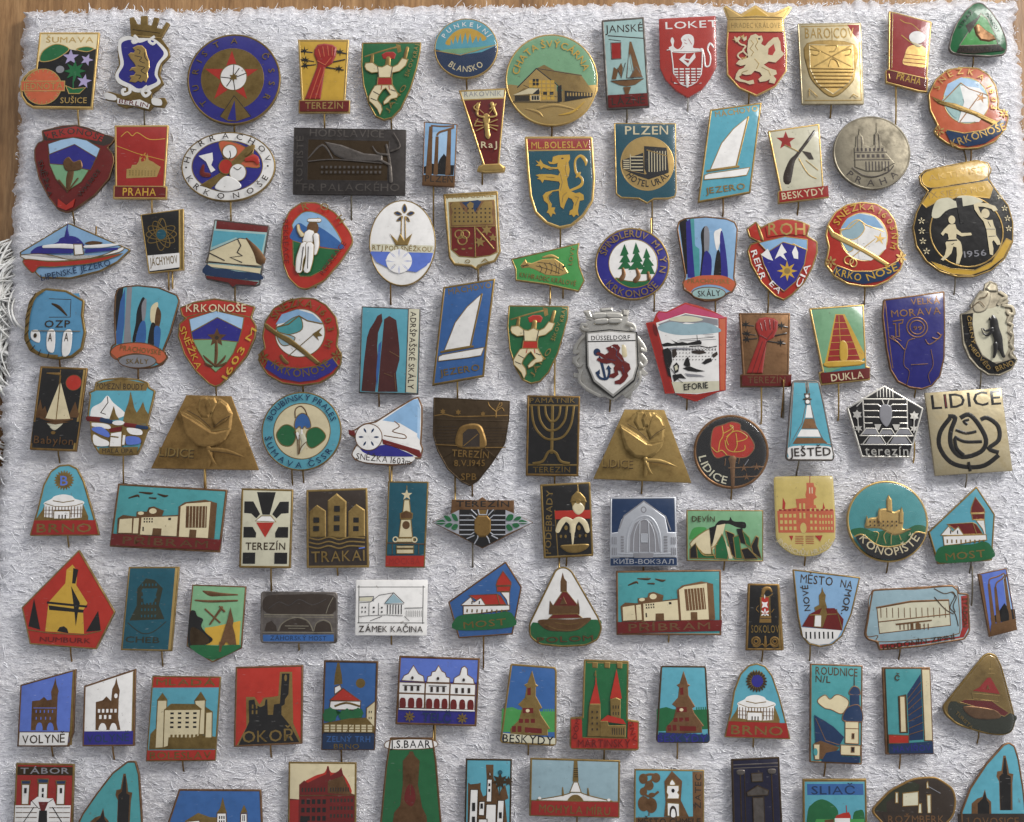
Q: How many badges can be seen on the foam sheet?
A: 111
